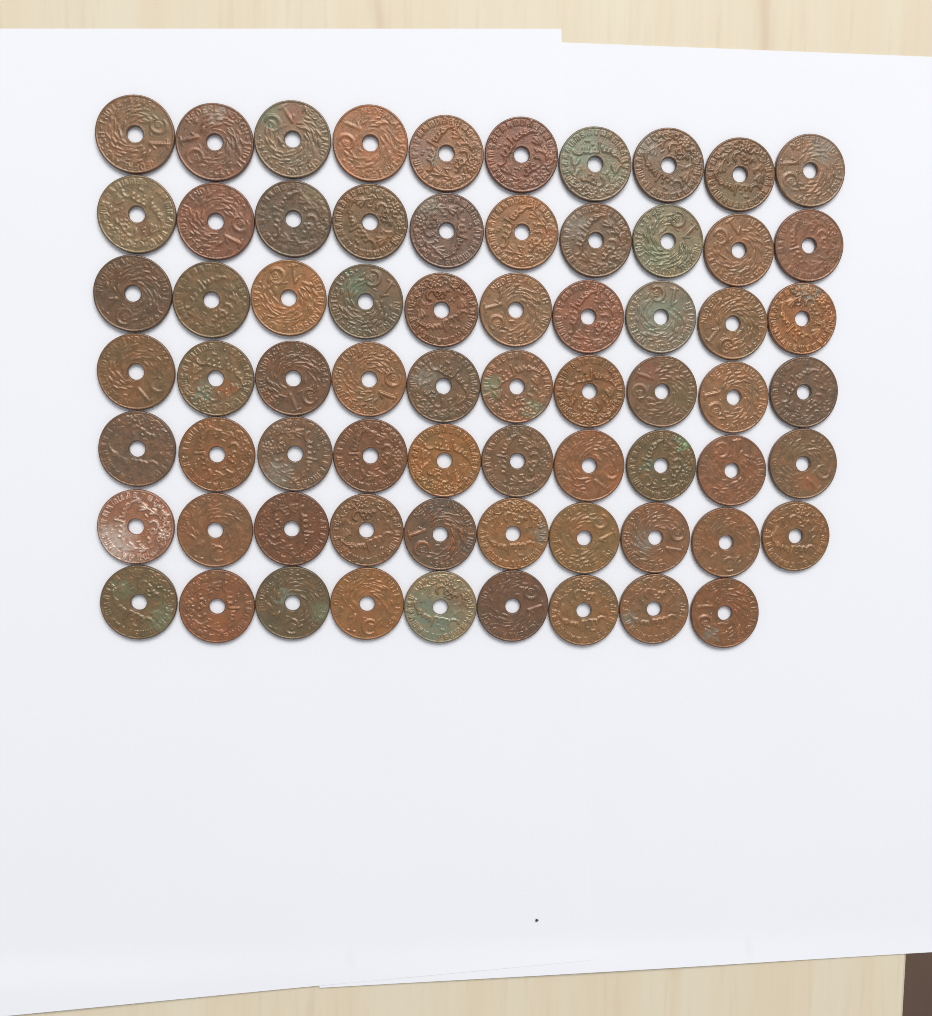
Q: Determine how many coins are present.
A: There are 69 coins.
